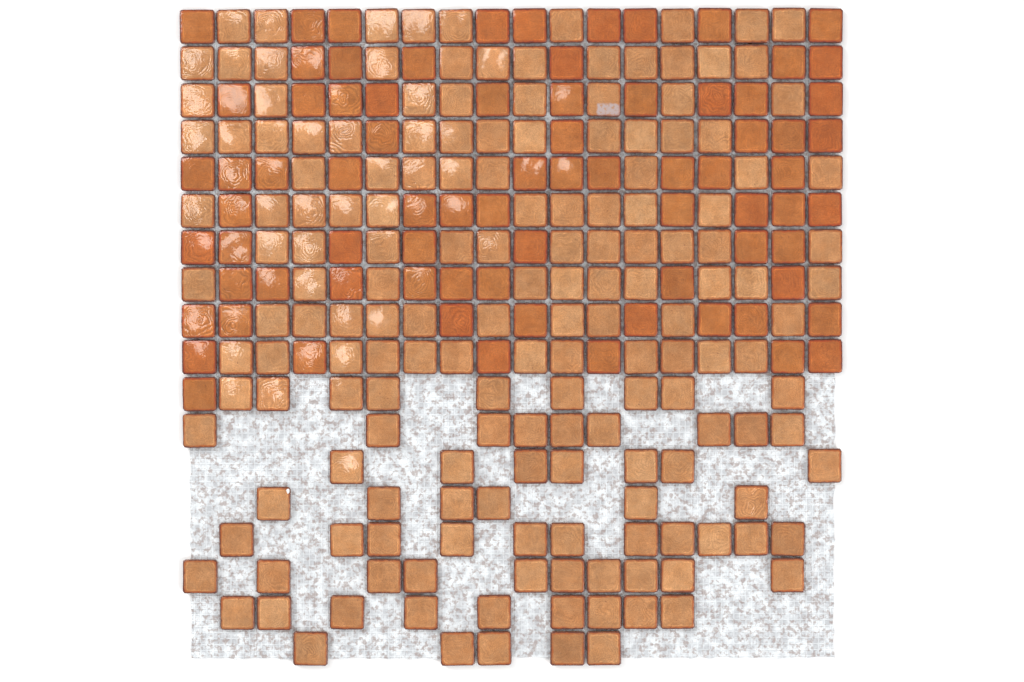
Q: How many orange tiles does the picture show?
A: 78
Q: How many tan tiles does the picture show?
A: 169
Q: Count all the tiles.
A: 247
